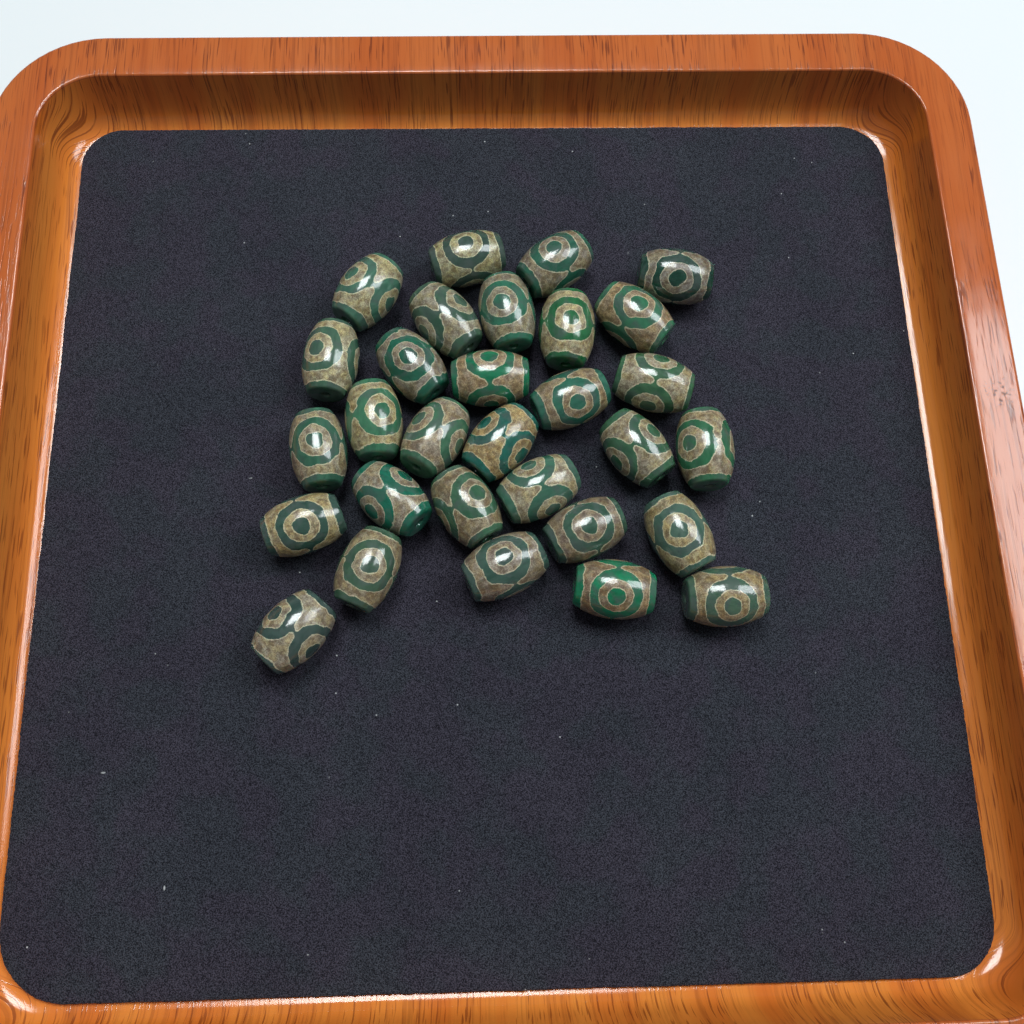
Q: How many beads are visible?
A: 30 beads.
